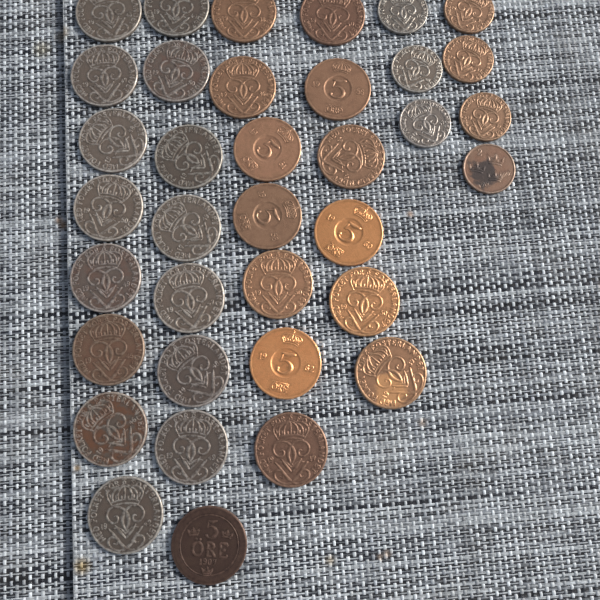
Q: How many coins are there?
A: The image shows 36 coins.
